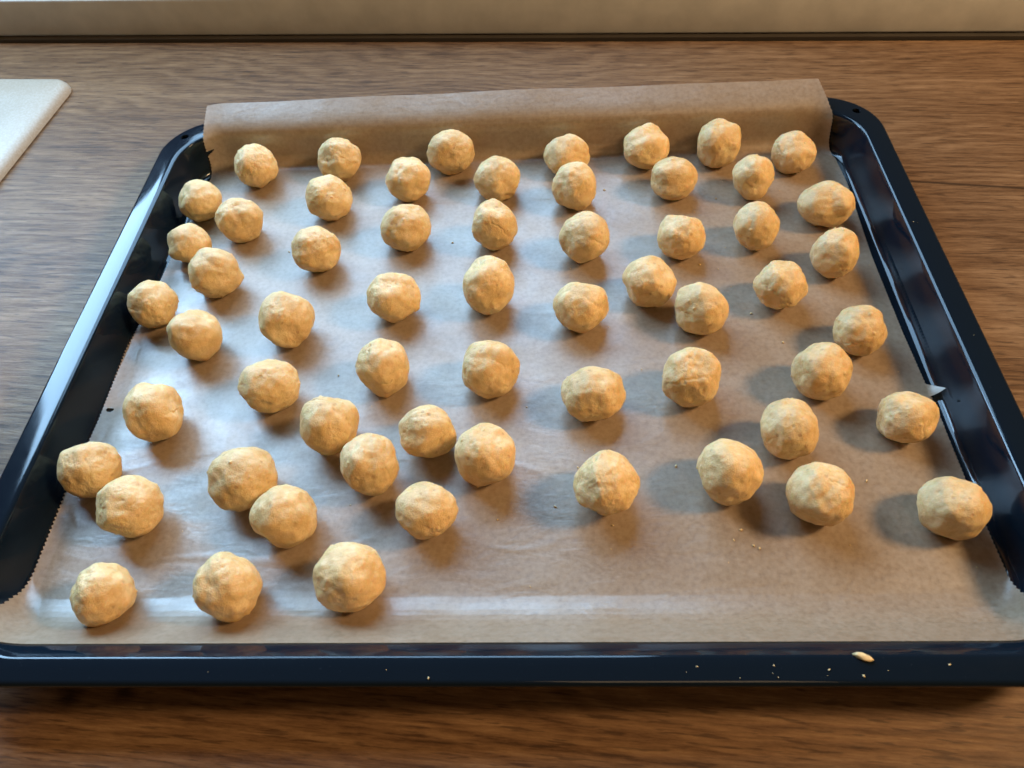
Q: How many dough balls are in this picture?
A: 60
